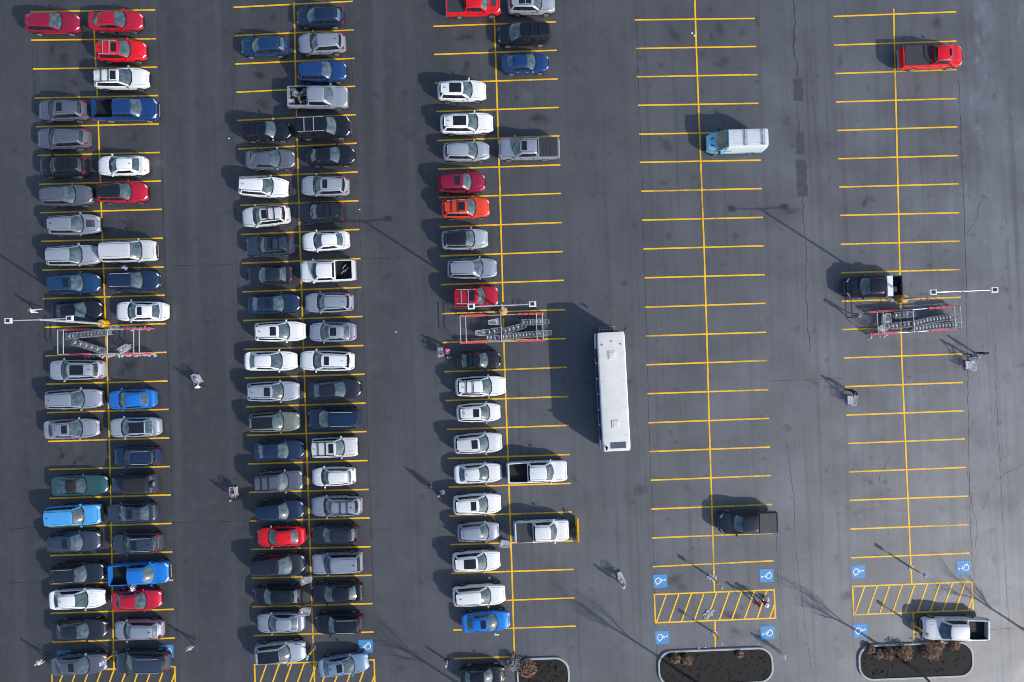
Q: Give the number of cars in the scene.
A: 99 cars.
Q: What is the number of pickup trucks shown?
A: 12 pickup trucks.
